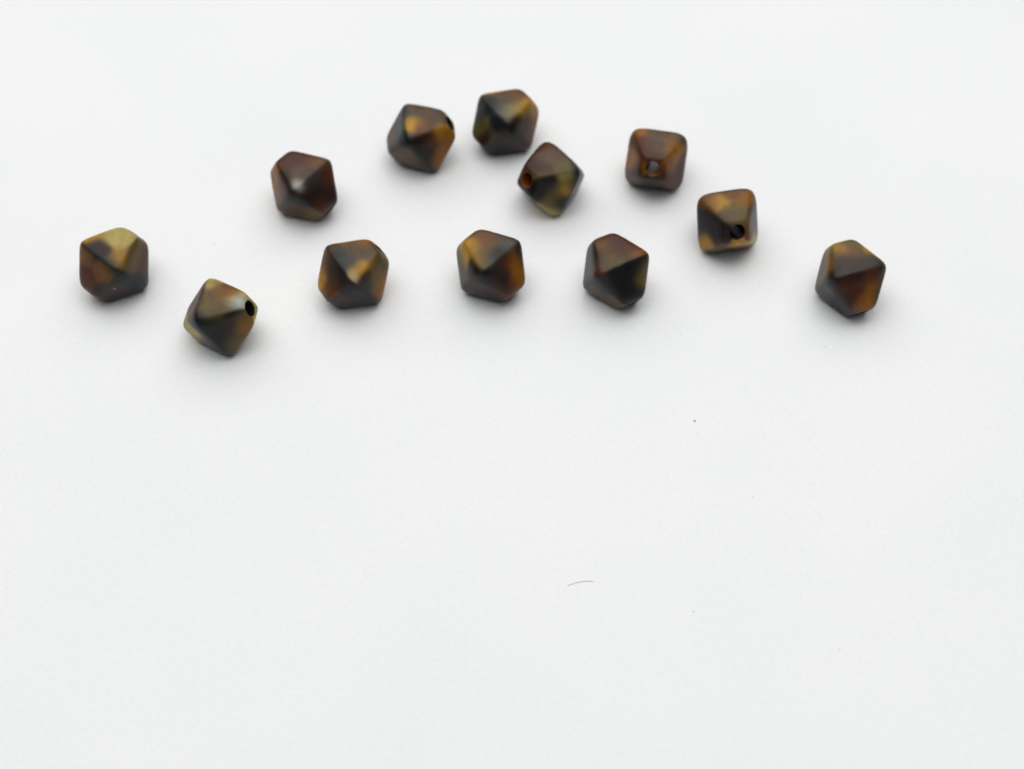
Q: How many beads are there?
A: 12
